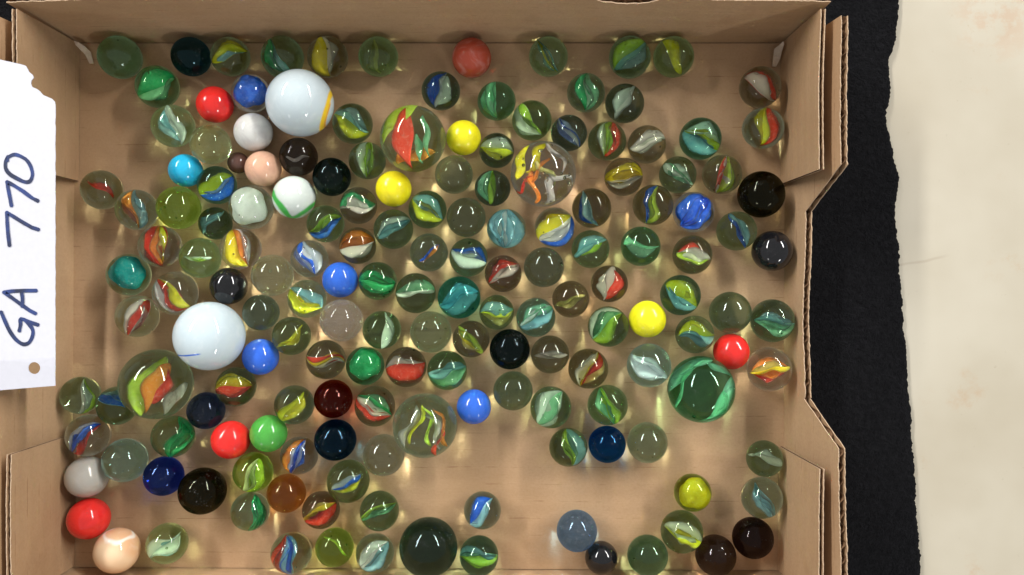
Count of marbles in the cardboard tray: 167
